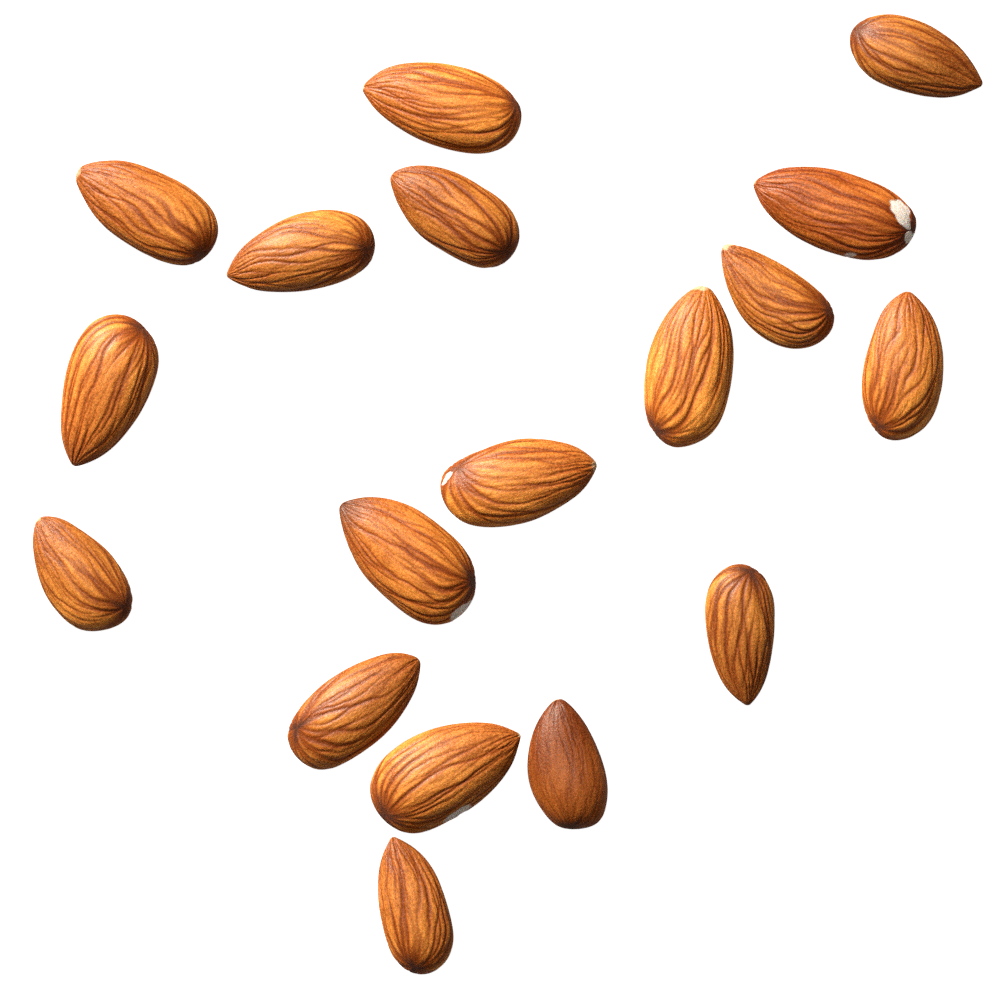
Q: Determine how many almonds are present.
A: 18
